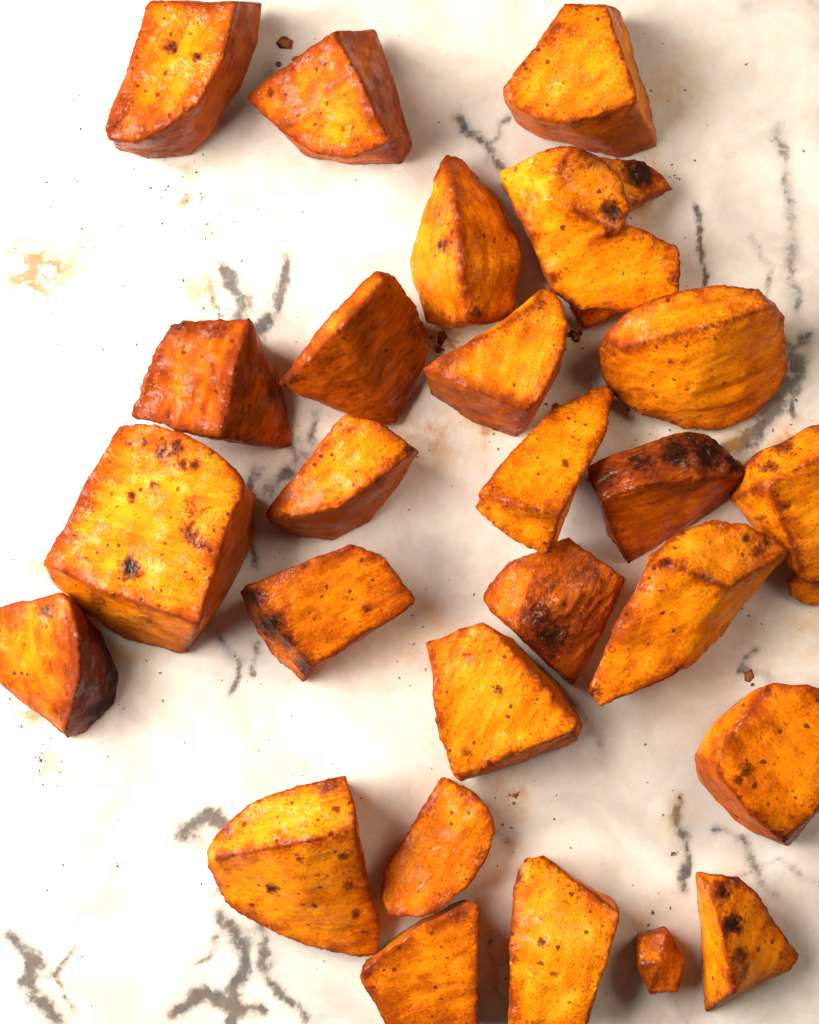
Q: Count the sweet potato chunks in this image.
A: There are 26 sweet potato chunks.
